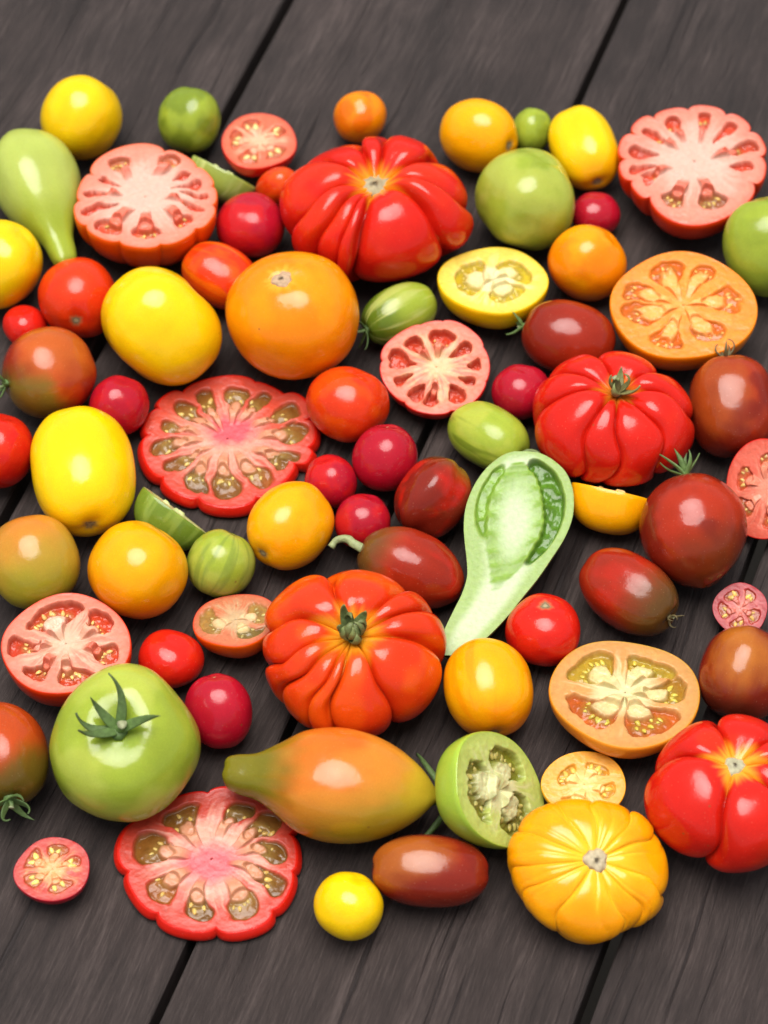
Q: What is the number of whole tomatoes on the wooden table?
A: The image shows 55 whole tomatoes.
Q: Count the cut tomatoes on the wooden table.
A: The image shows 20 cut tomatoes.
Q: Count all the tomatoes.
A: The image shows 75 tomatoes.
